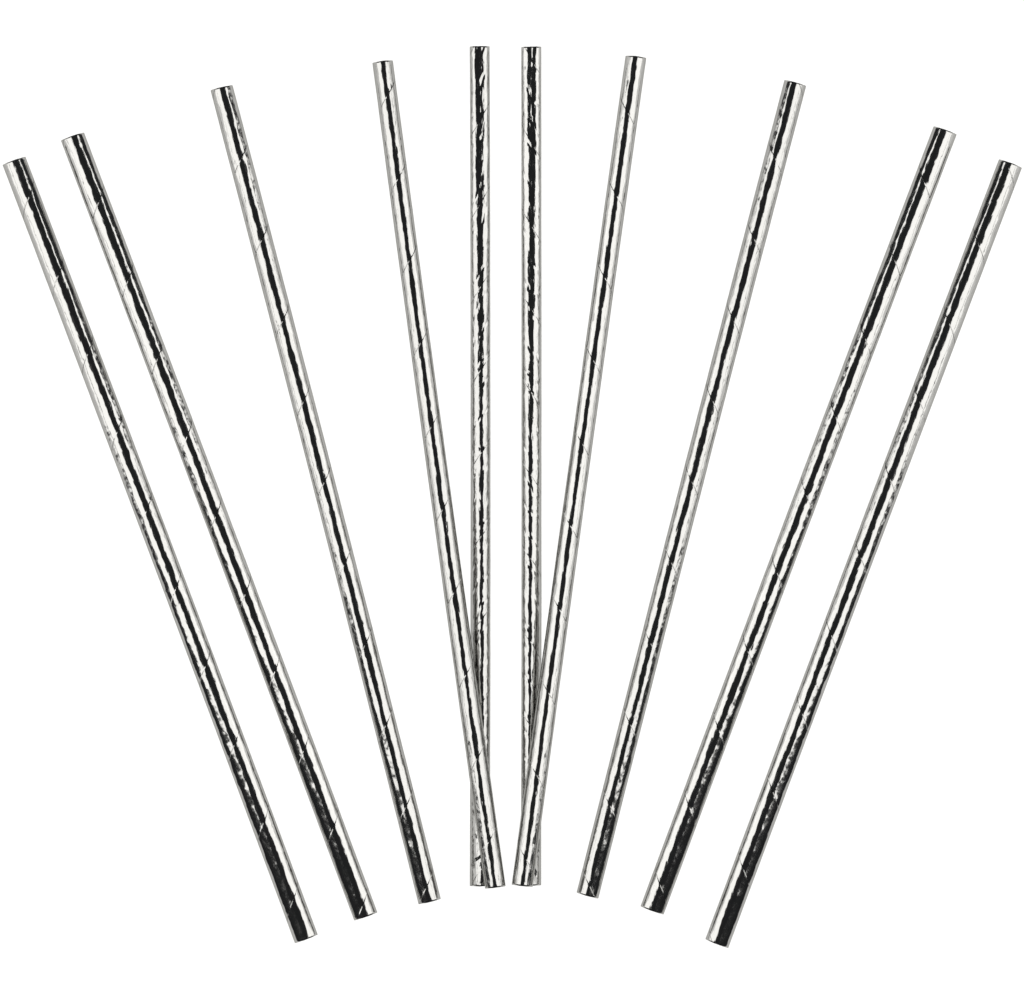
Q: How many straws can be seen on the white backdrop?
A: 10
